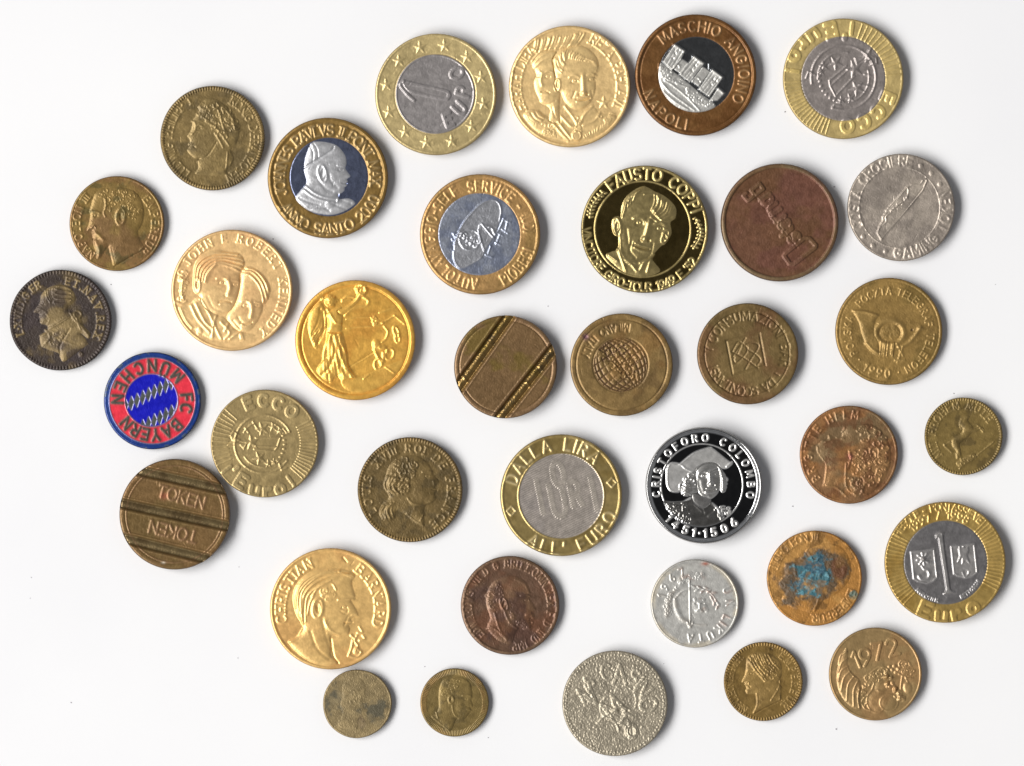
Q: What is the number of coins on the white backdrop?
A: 36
